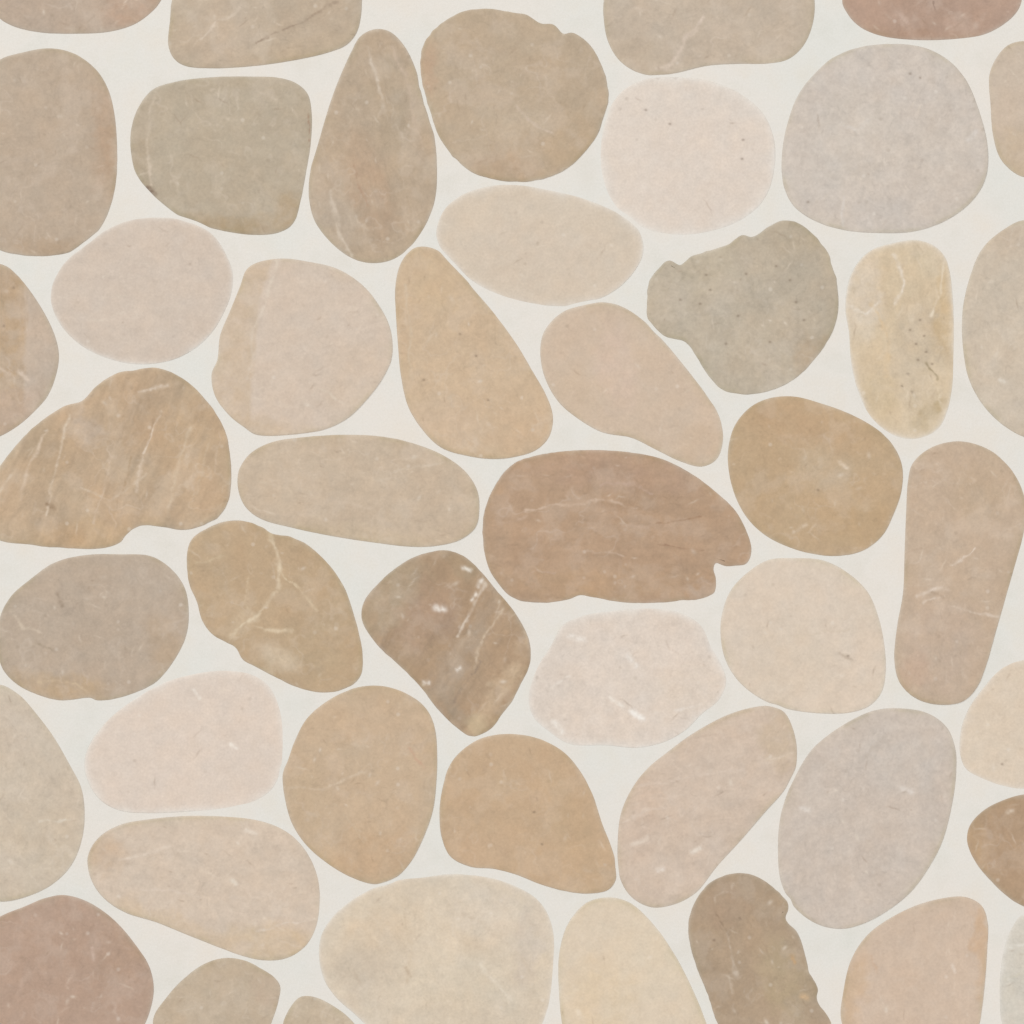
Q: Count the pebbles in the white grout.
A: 47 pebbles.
